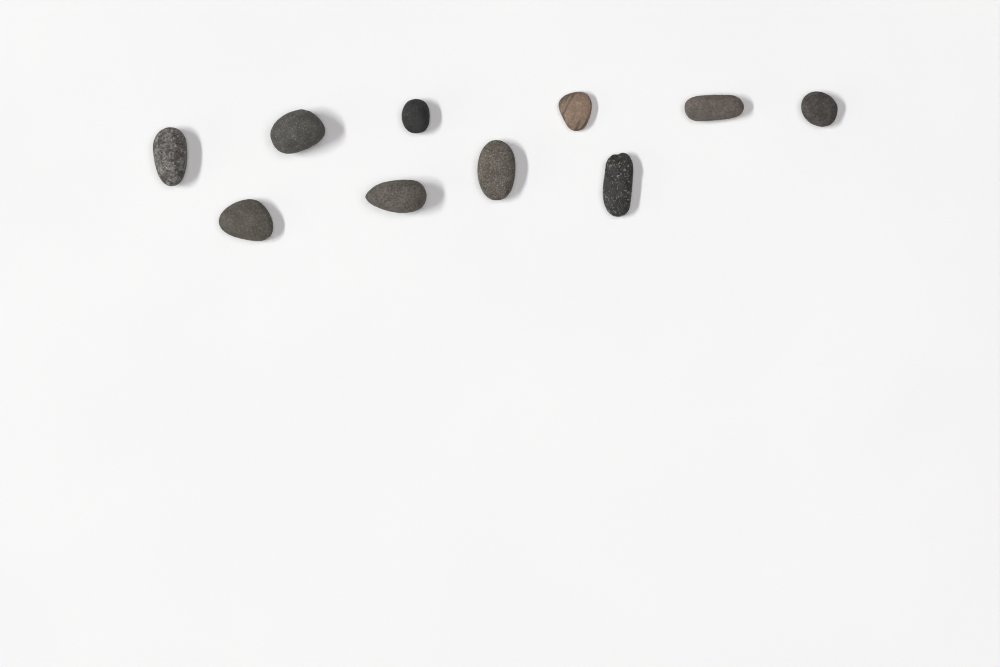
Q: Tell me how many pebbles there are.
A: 10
